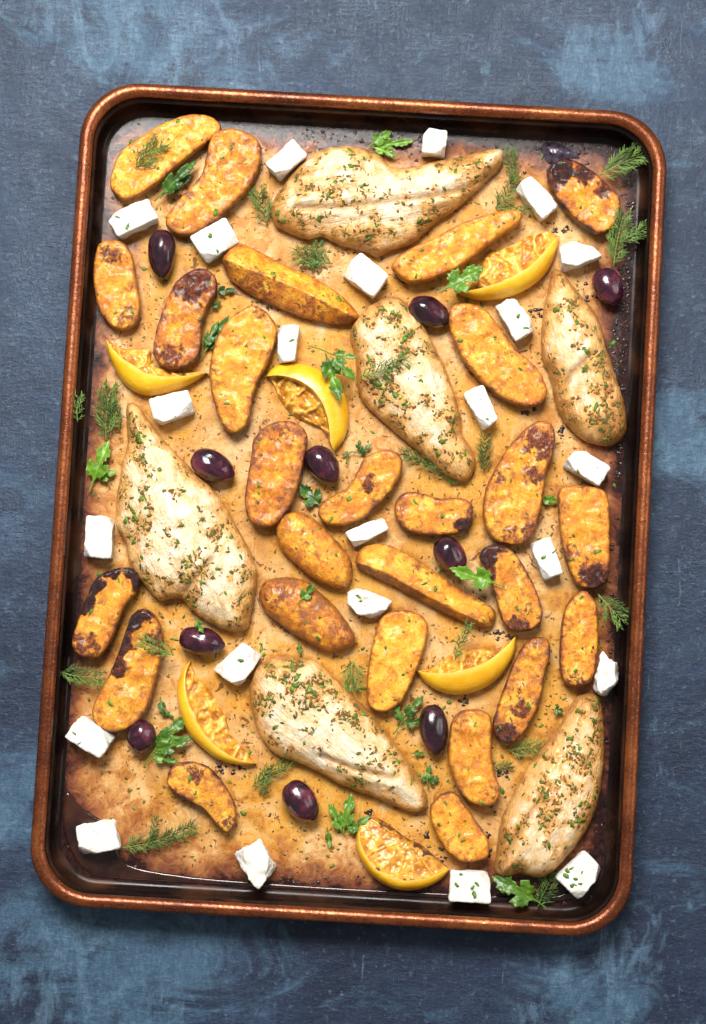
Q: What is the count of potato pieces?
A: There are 26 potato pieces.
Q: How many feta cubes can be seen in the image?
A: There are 23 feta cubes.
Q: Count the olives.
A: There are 10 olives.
